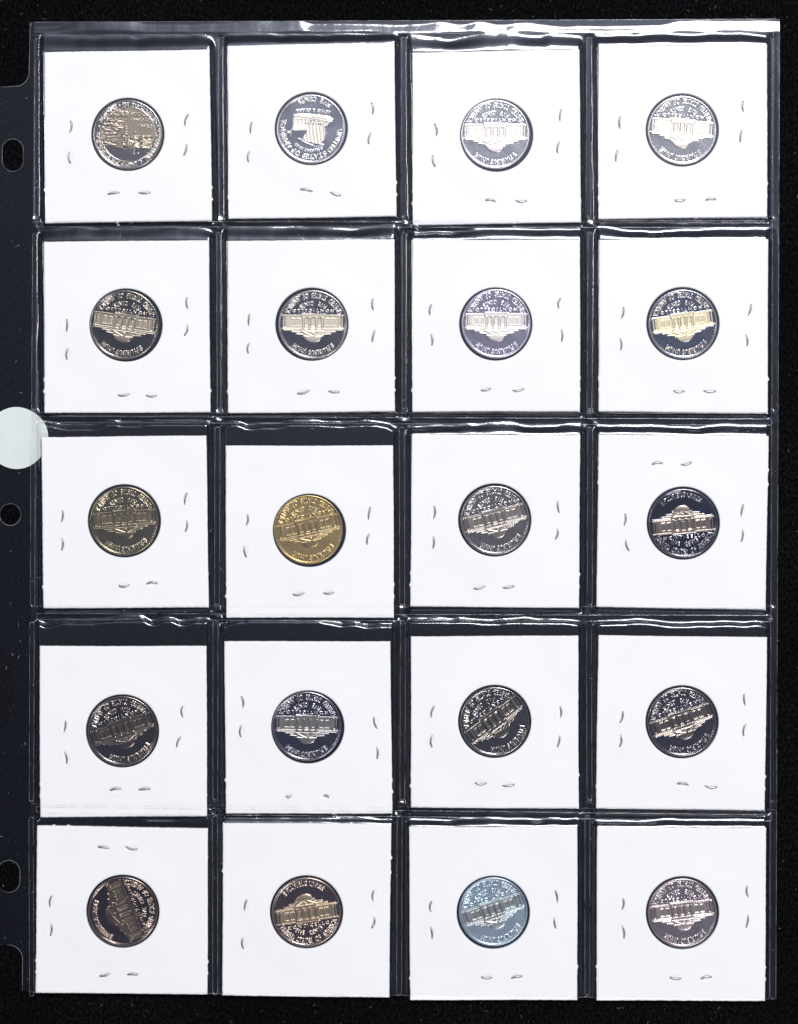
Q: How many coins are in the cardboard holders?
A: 20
